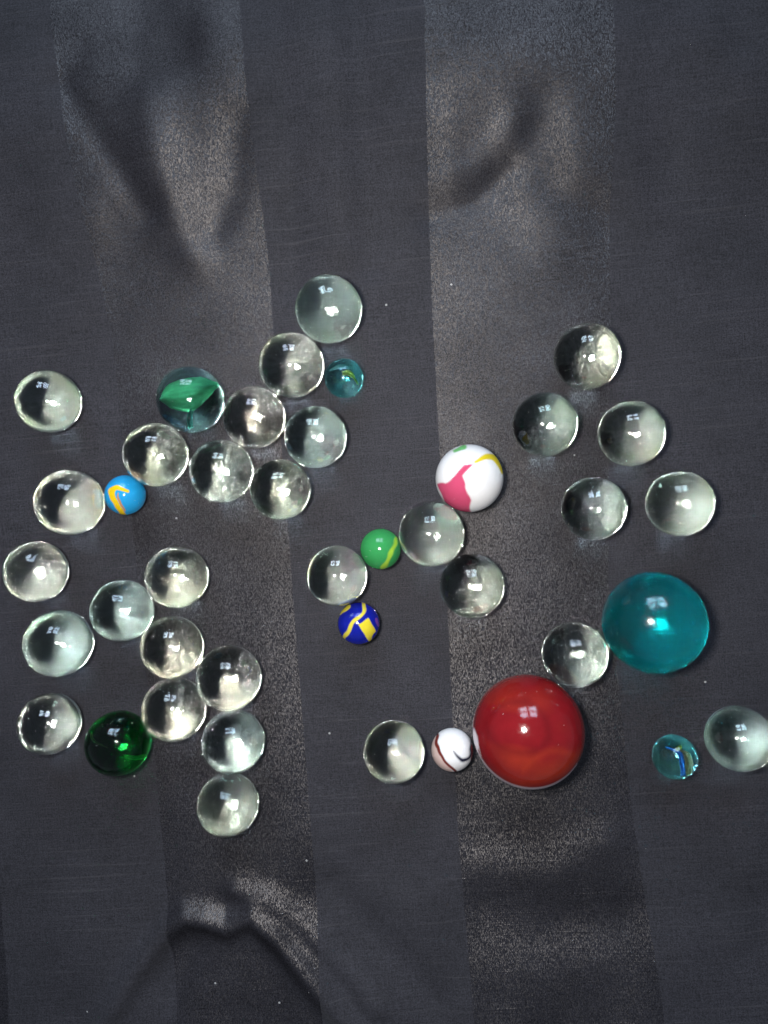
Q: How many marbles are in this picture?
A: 41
